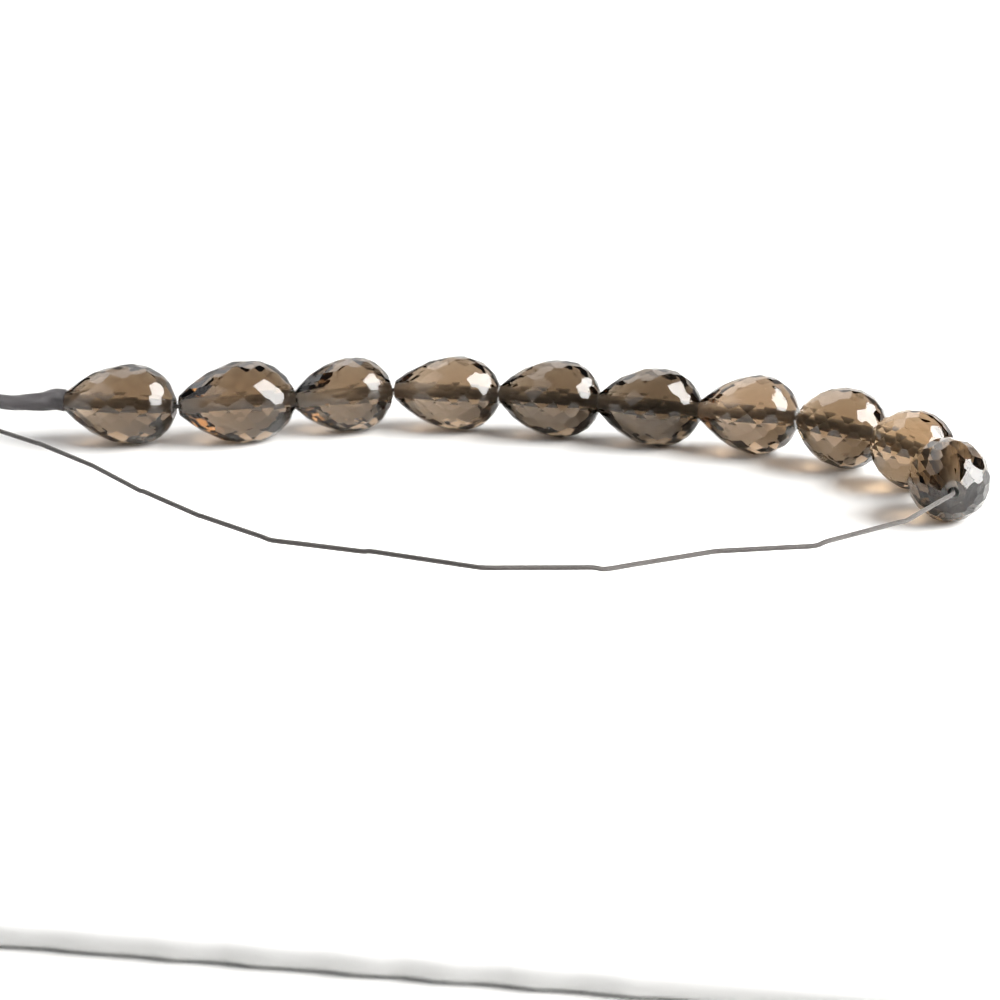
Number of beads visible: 10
